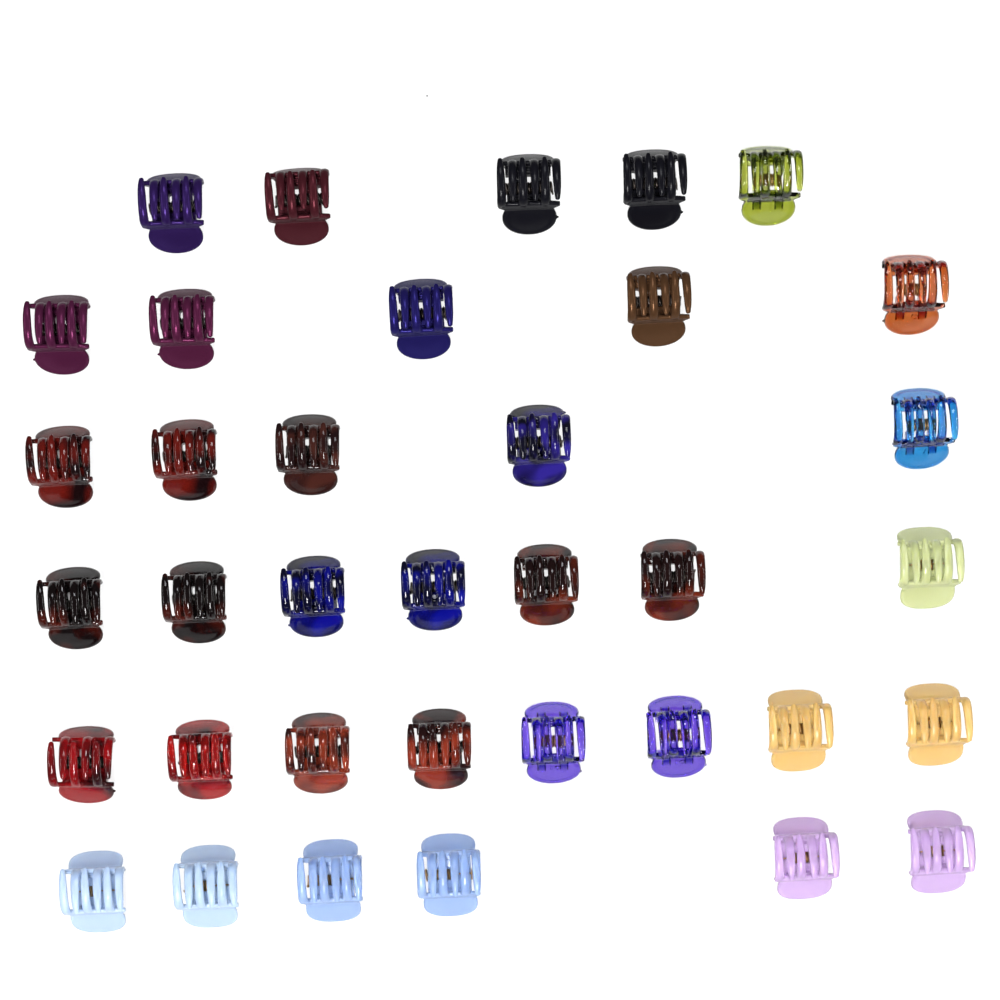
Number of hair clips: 36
